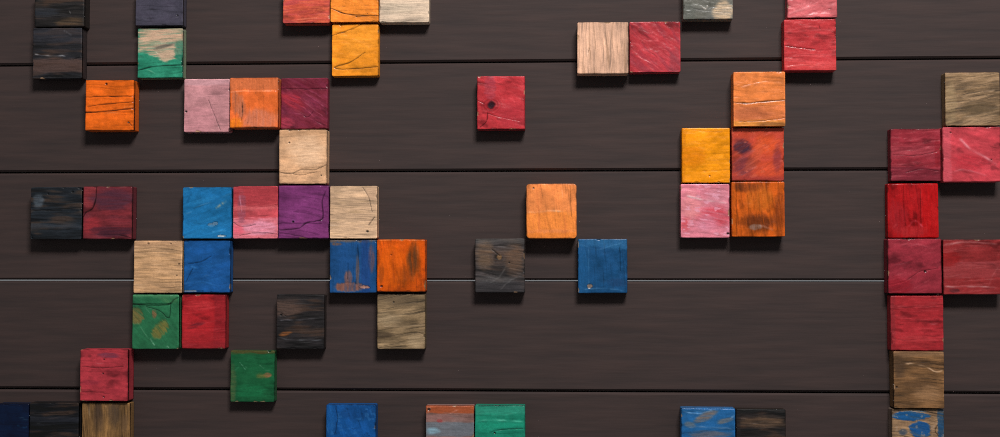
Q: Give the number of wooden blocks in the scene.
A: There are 60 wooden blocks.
